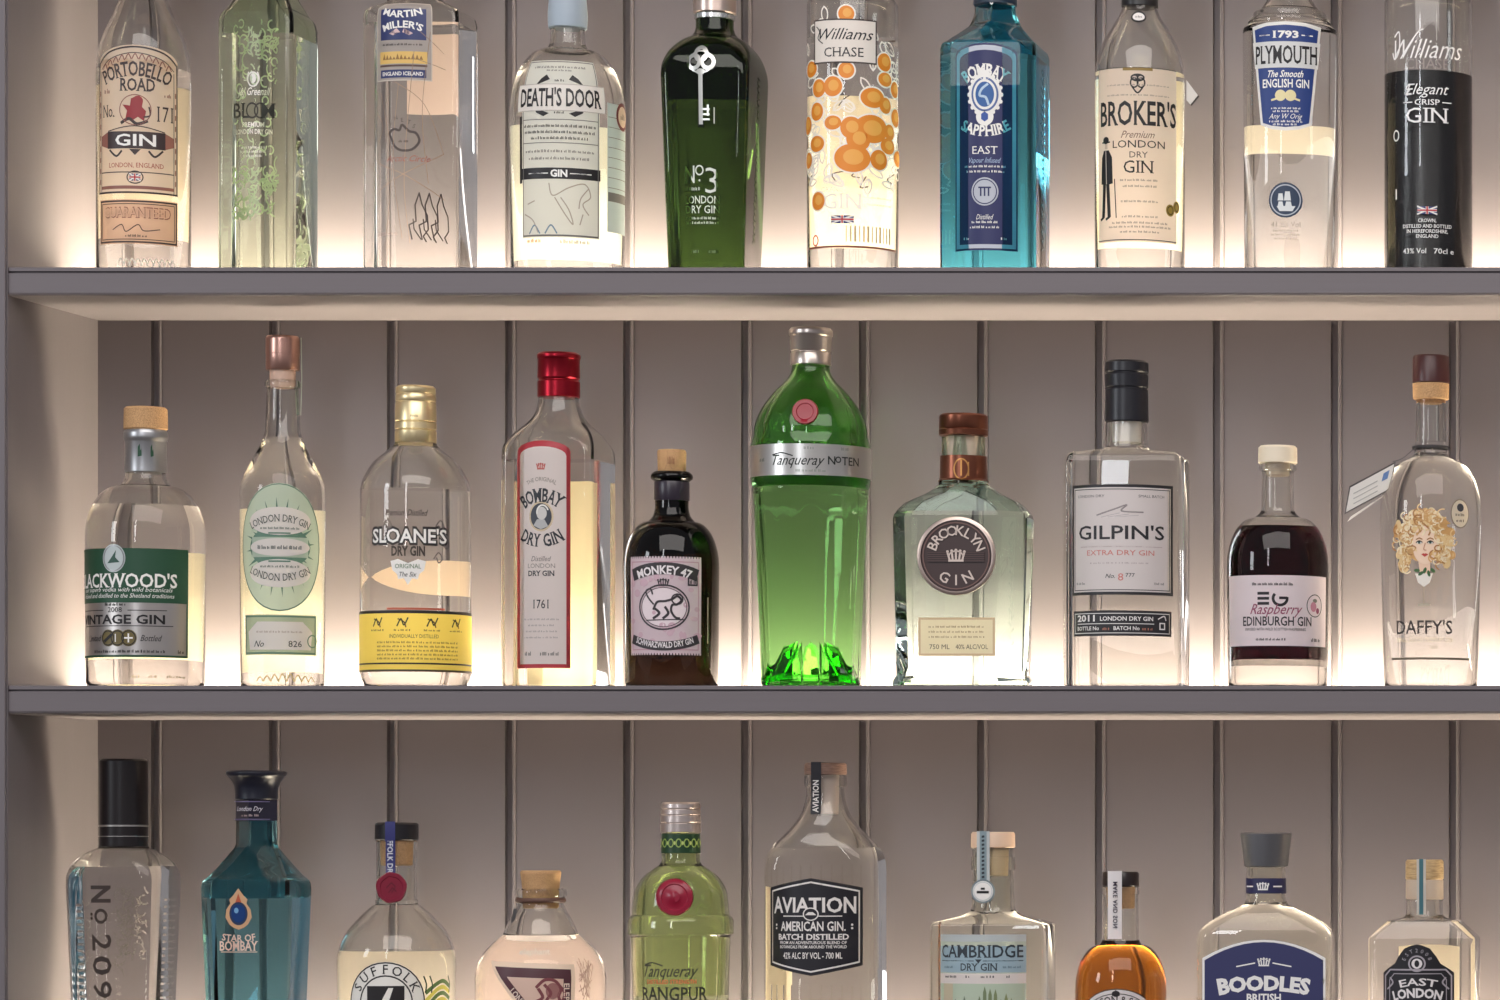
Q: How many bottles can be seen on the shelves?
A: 30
